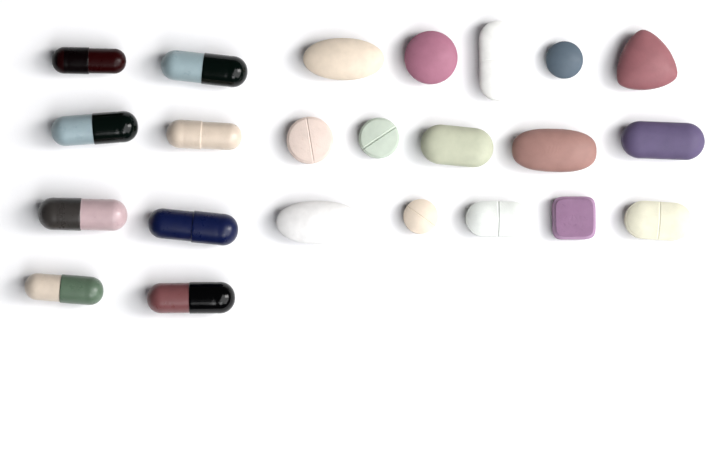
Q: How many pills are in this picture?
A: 23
